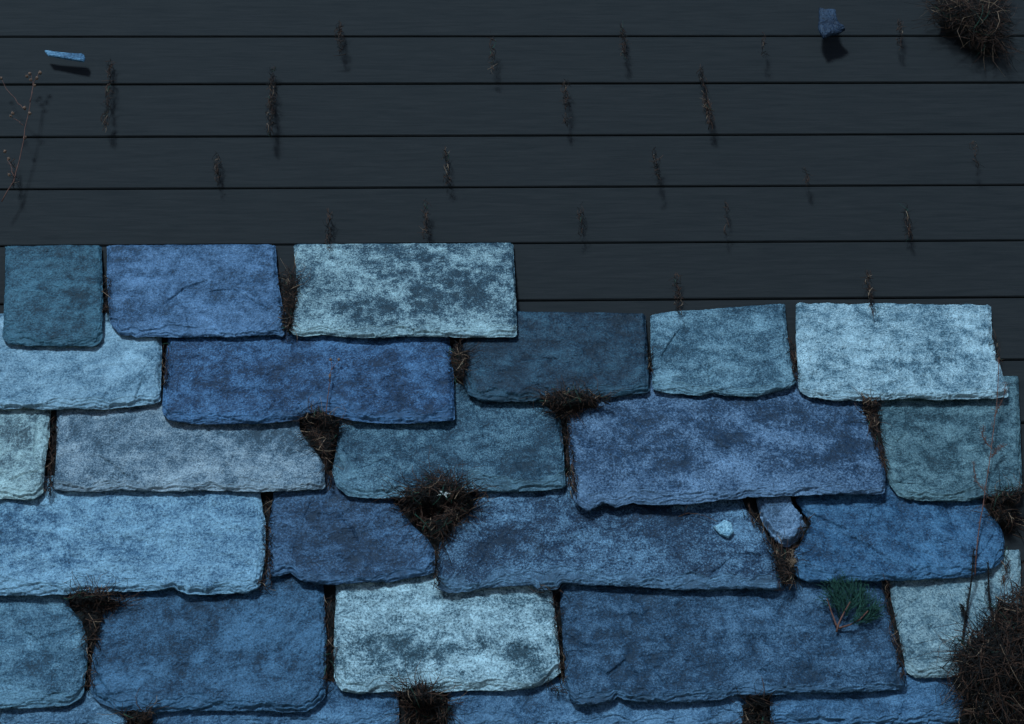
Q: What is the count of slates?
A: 27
